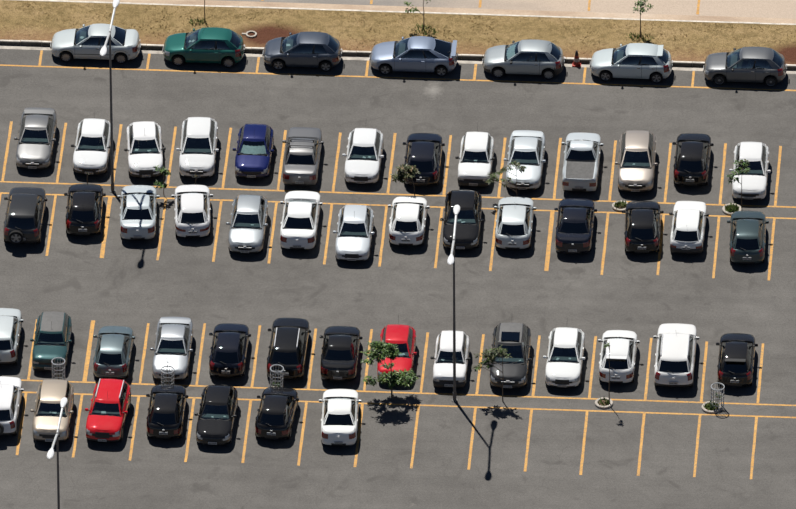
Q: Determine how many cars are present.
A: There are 56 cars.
